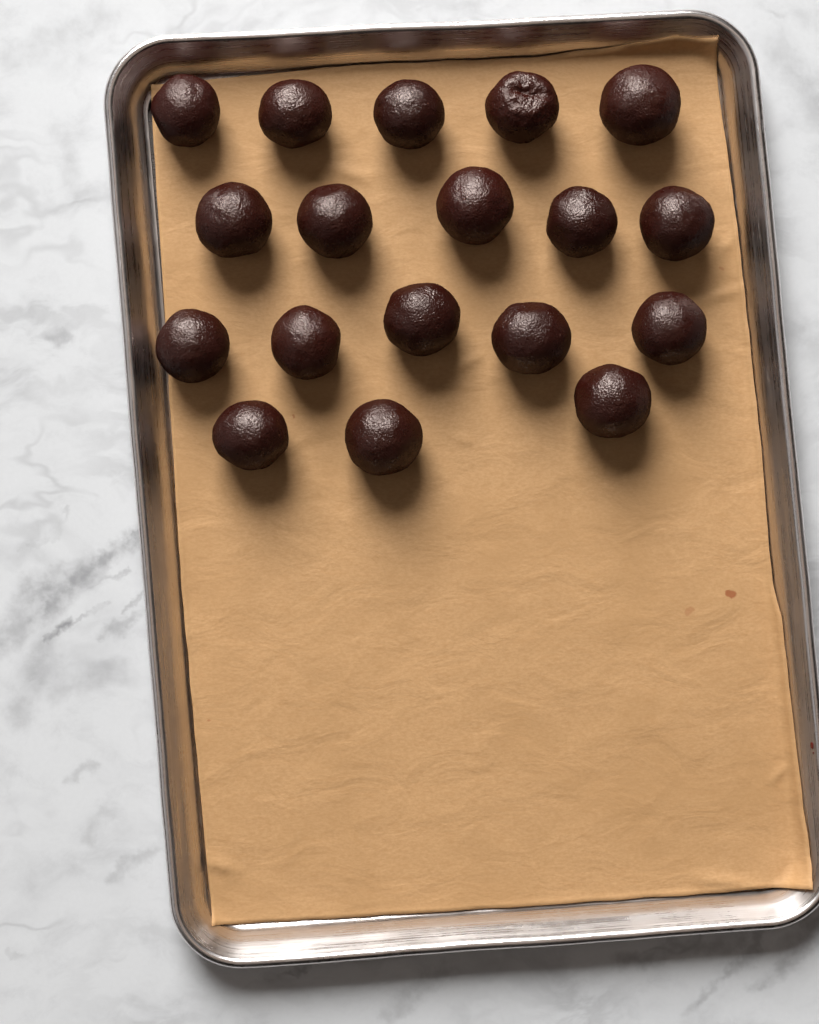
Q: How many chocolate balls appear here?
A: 18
